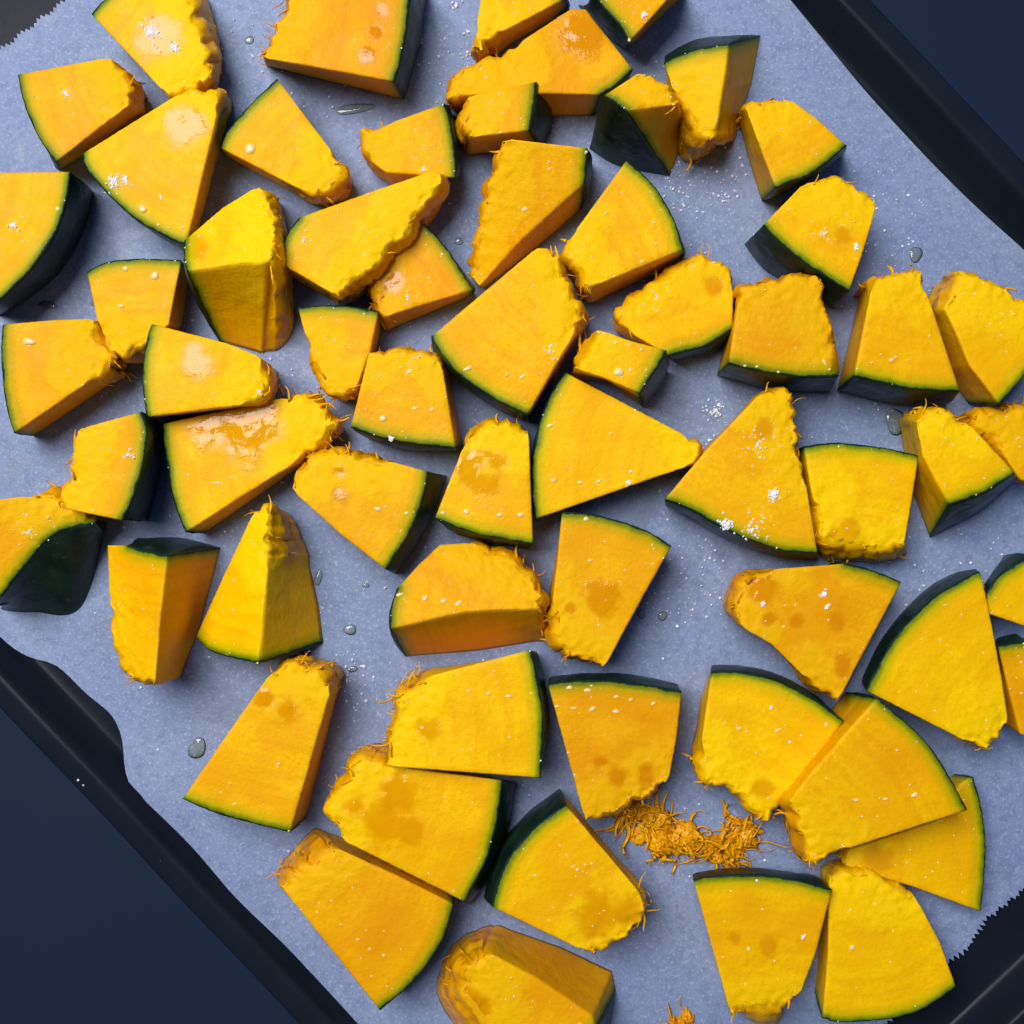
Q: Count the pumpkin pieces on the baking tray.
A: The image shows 61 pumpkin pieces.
